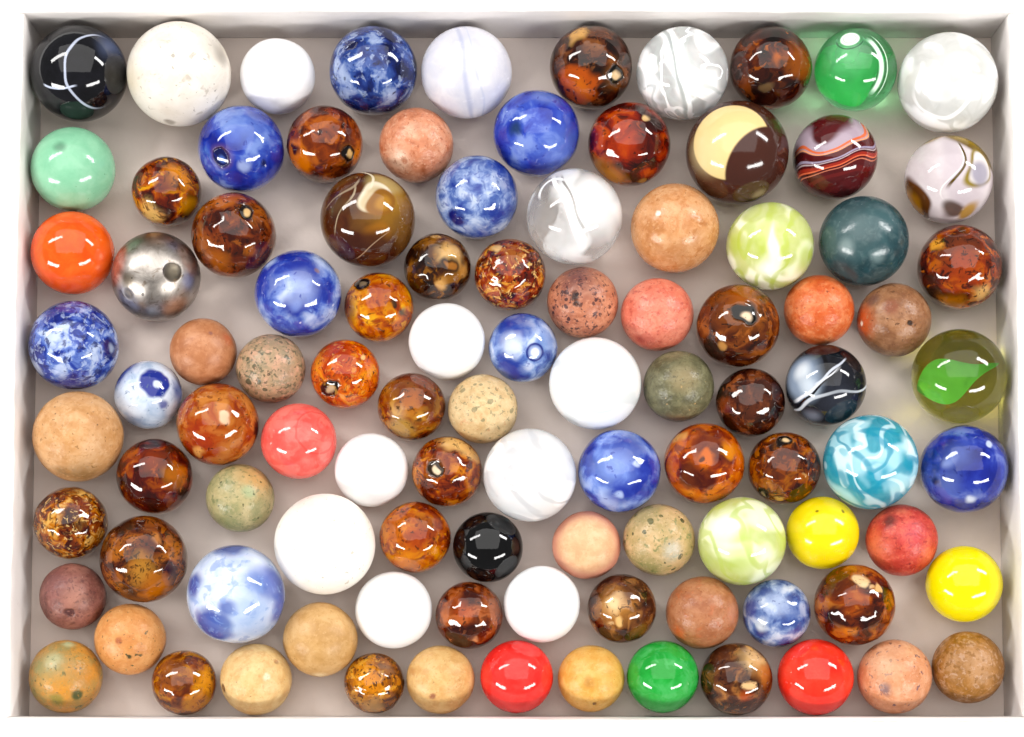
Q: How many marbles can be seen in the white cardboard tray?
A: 100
